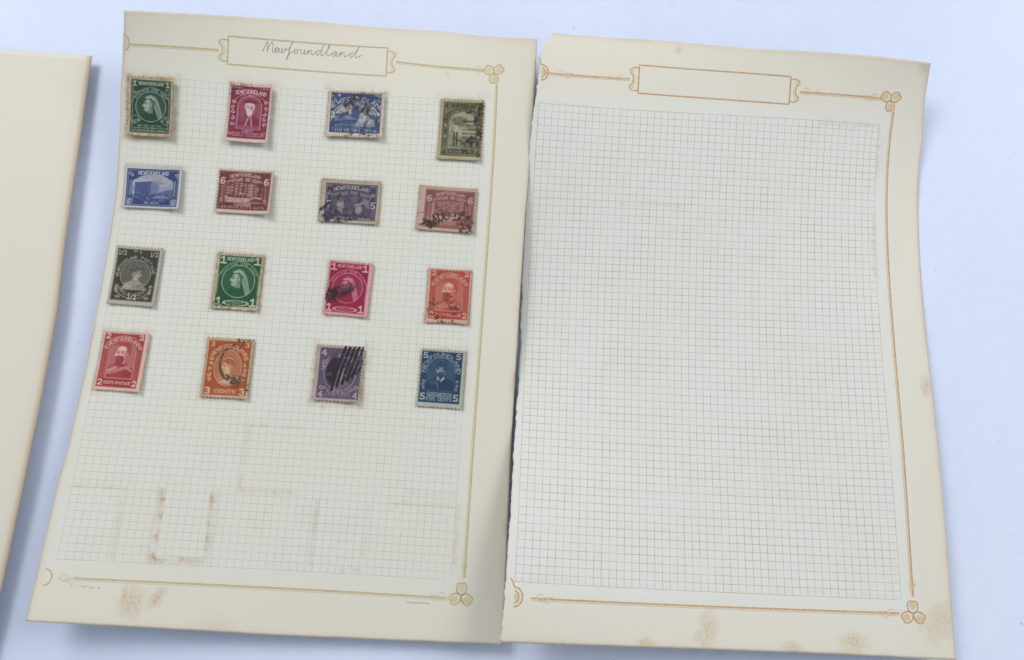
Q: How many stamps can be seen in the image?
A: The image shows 16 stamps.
